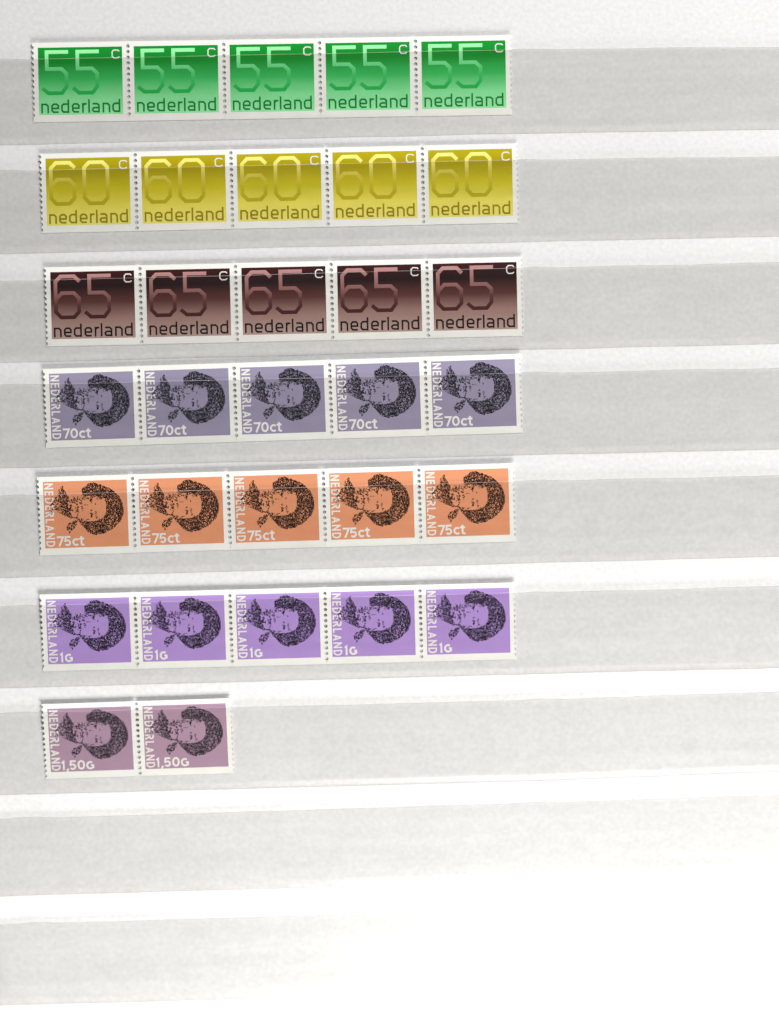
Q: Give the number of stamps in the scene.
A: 32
